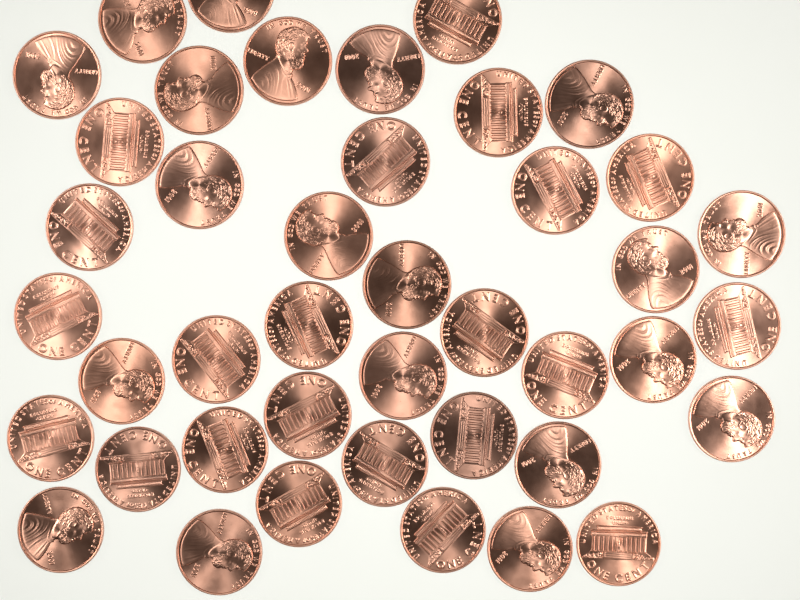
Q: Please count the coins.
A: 42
